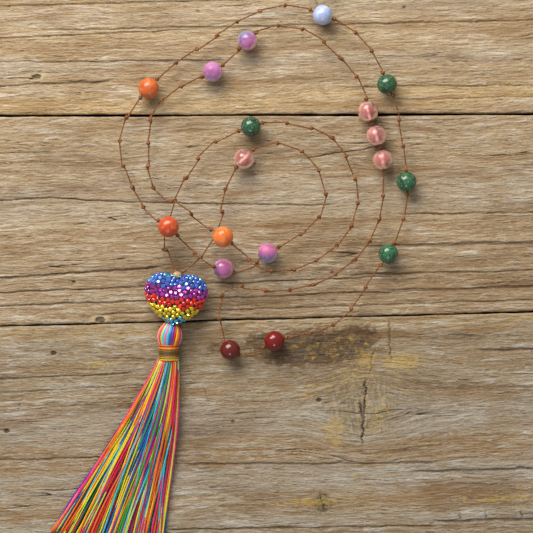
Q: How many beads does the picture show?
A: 18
